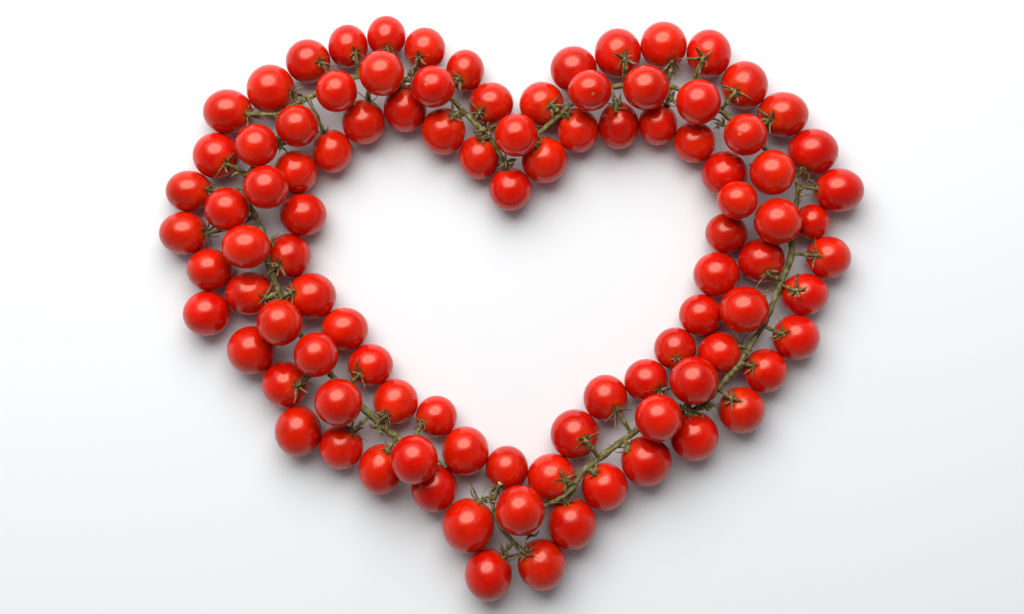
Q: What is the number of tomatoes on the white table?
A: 98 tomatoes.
